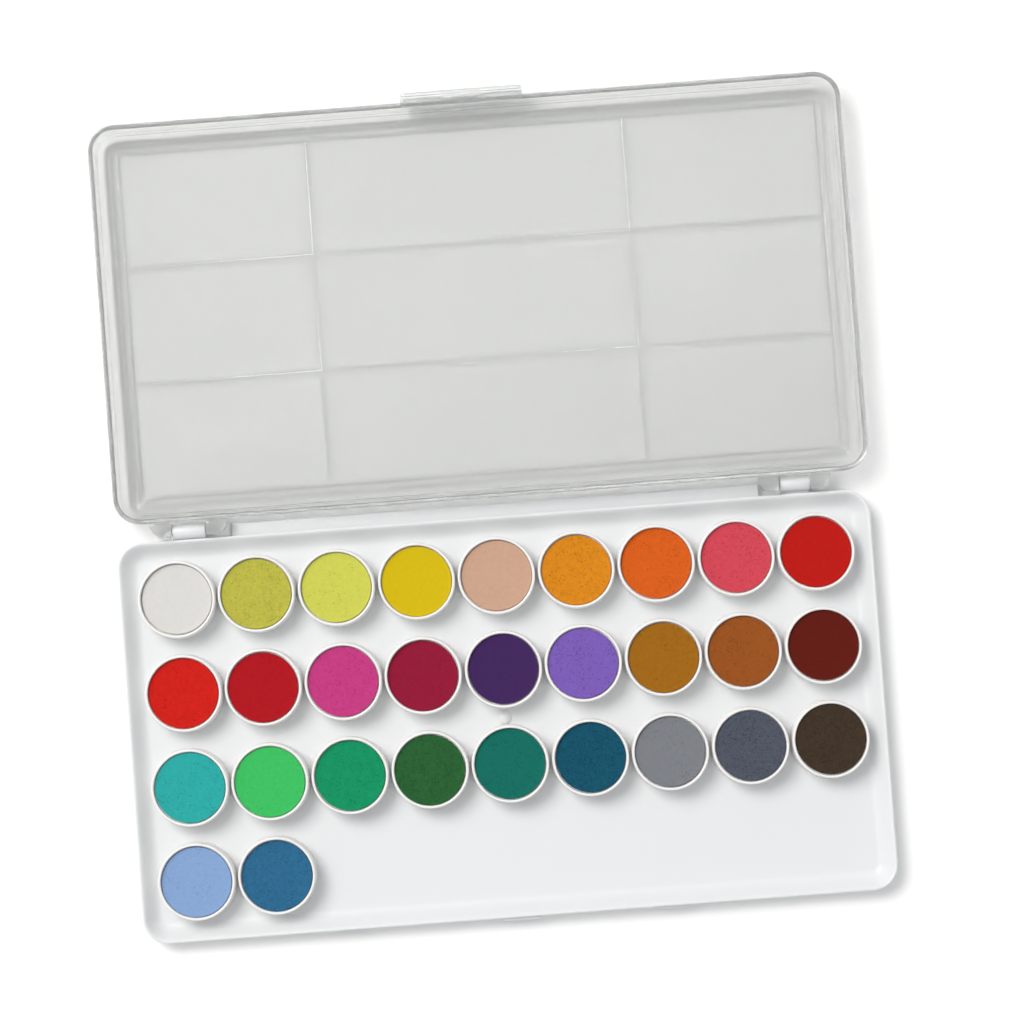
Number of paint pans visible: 29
